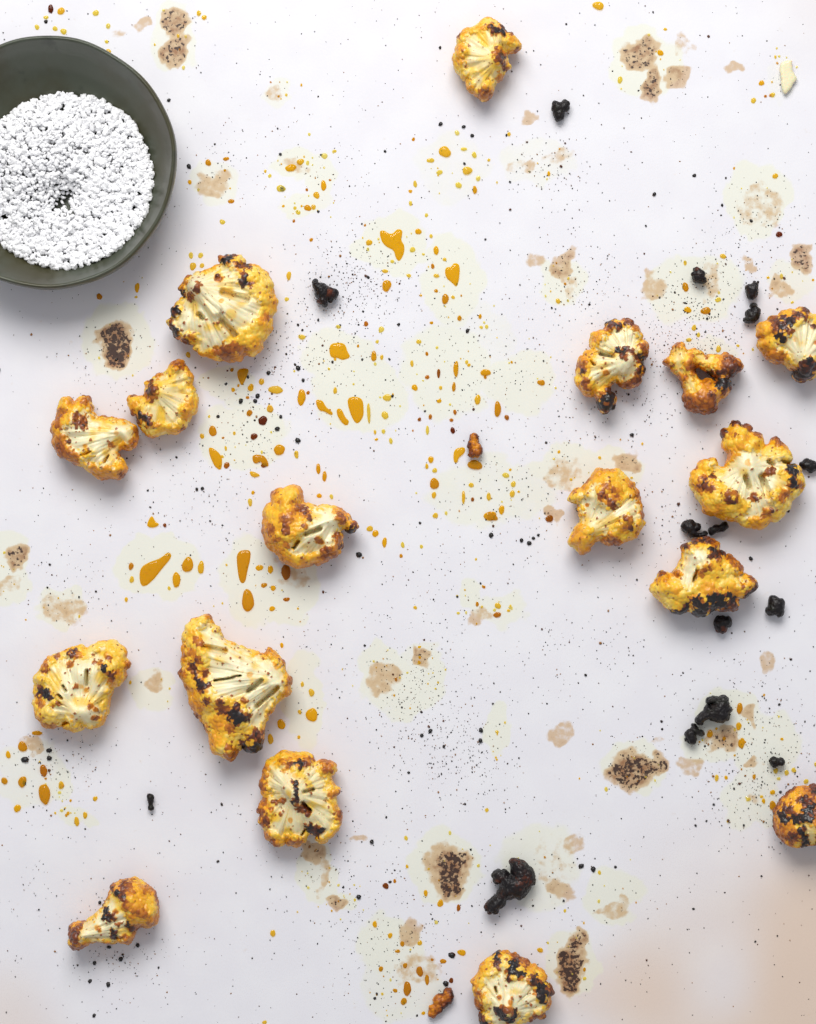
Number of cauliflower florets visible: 17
